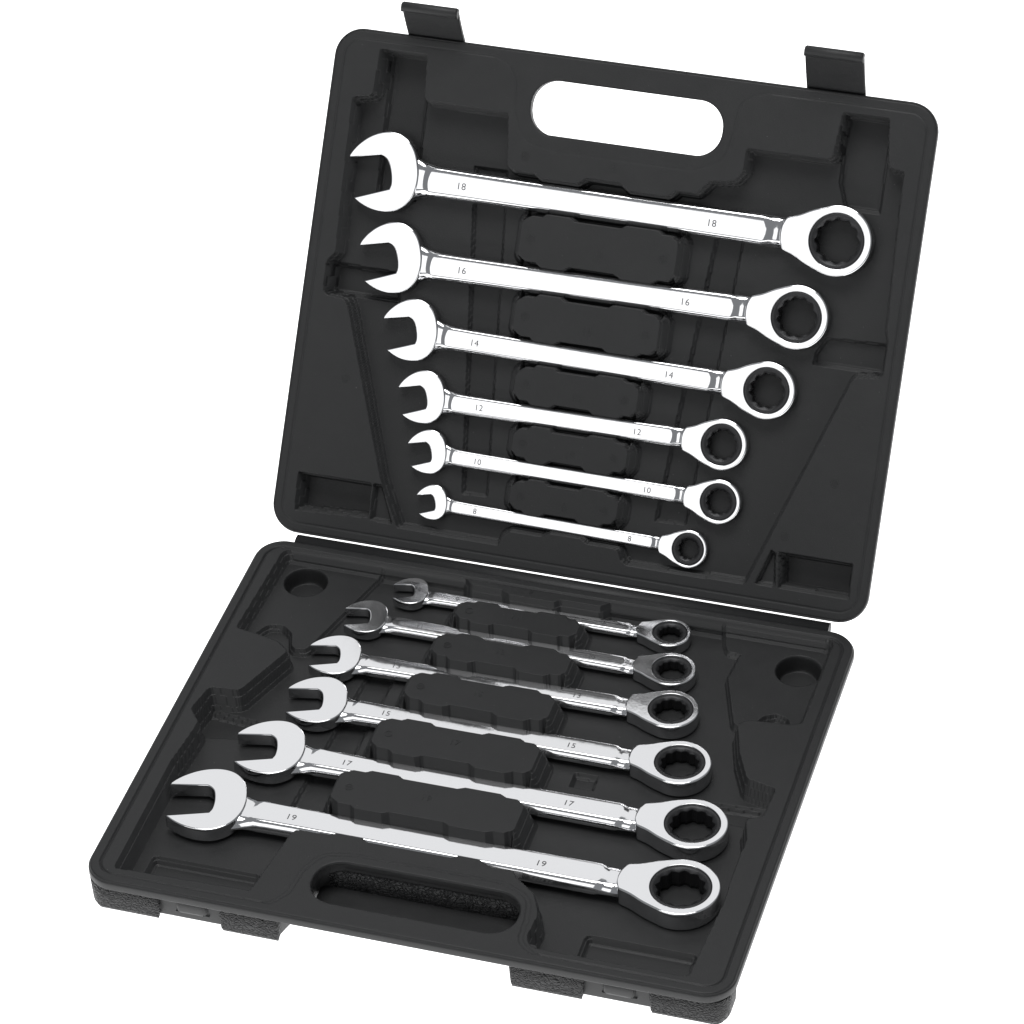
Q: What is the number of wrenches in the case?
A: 12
